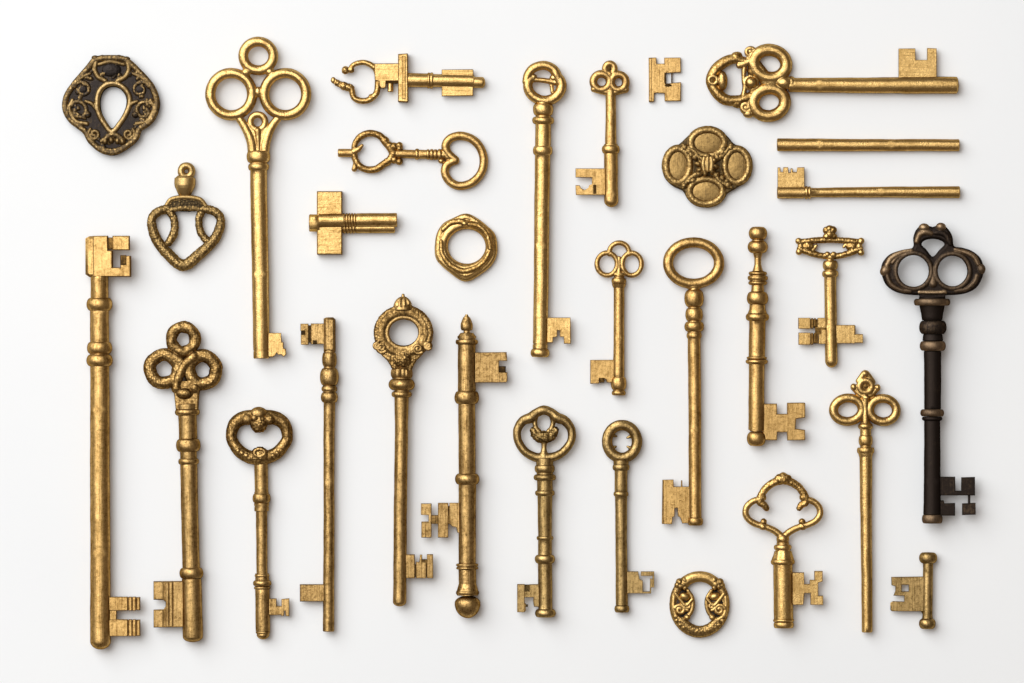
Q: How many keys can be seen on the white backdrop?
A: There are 24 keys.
